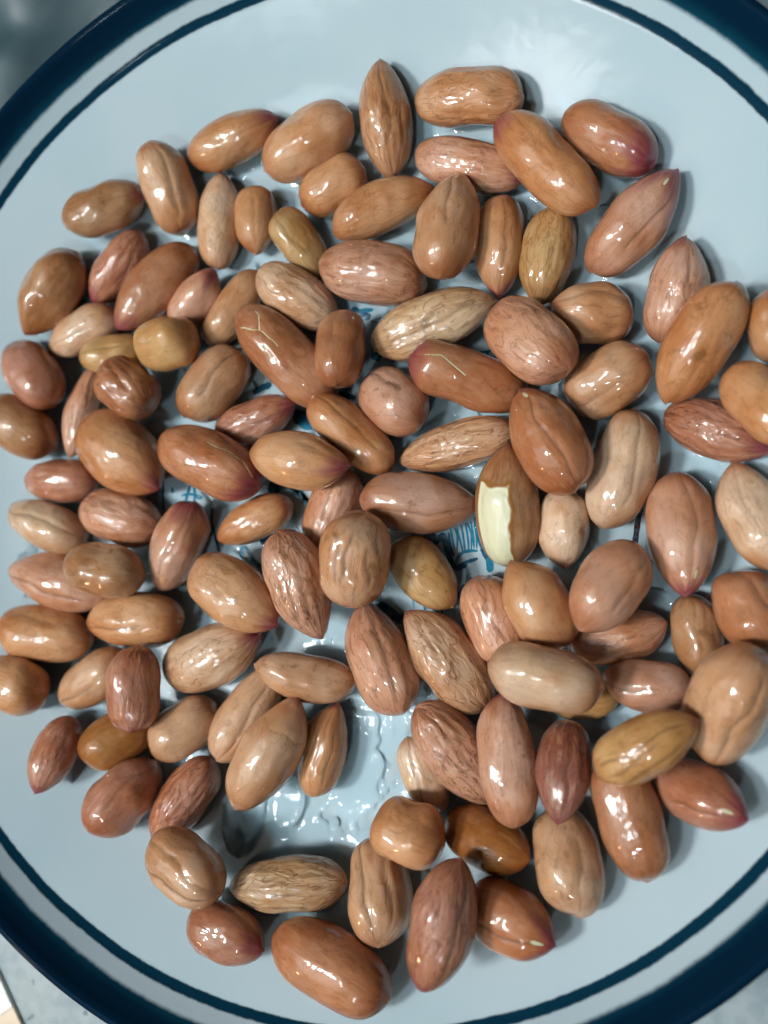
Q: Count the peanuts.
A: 115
